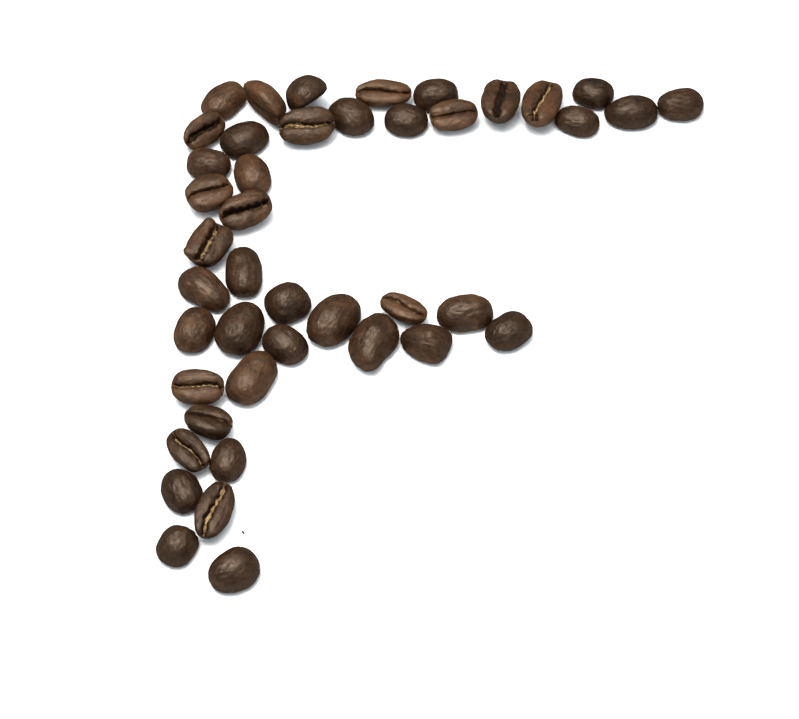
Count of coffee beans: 43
